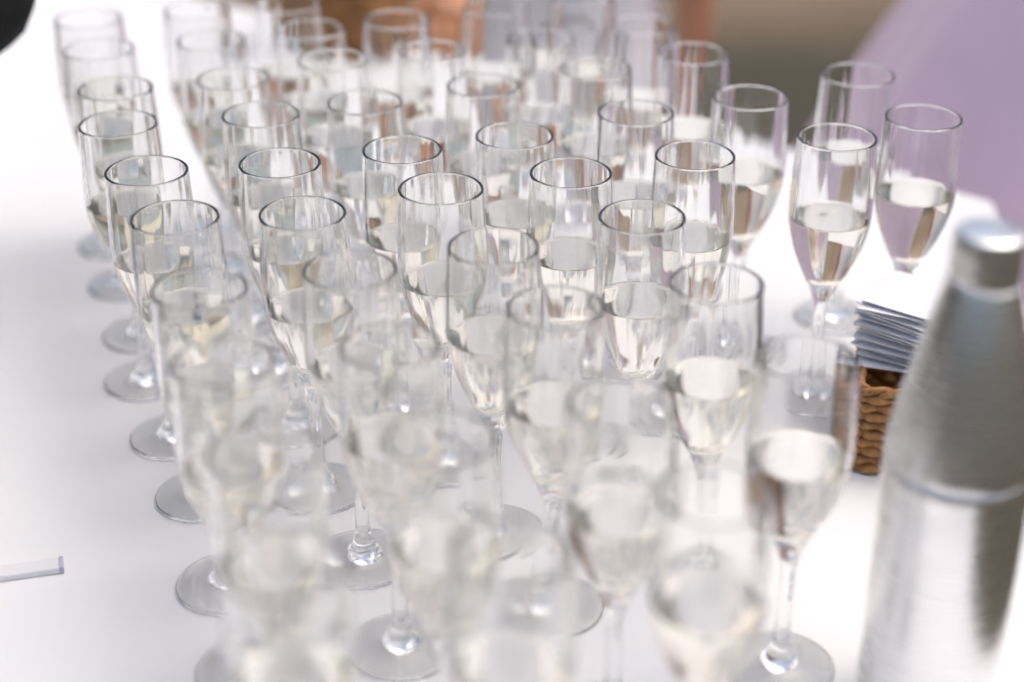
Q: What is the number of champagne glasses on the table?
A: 50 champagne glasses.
